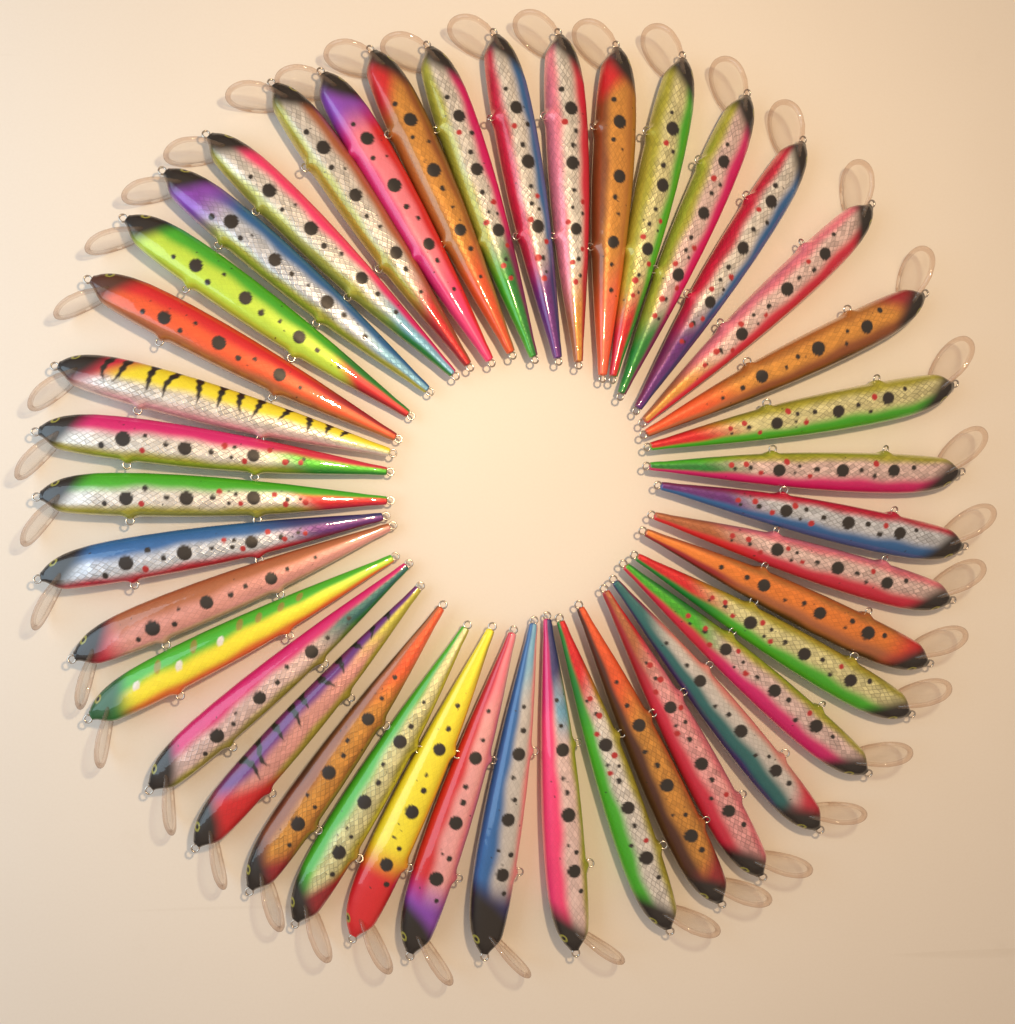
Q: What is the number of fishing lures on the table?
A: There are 41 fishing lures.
